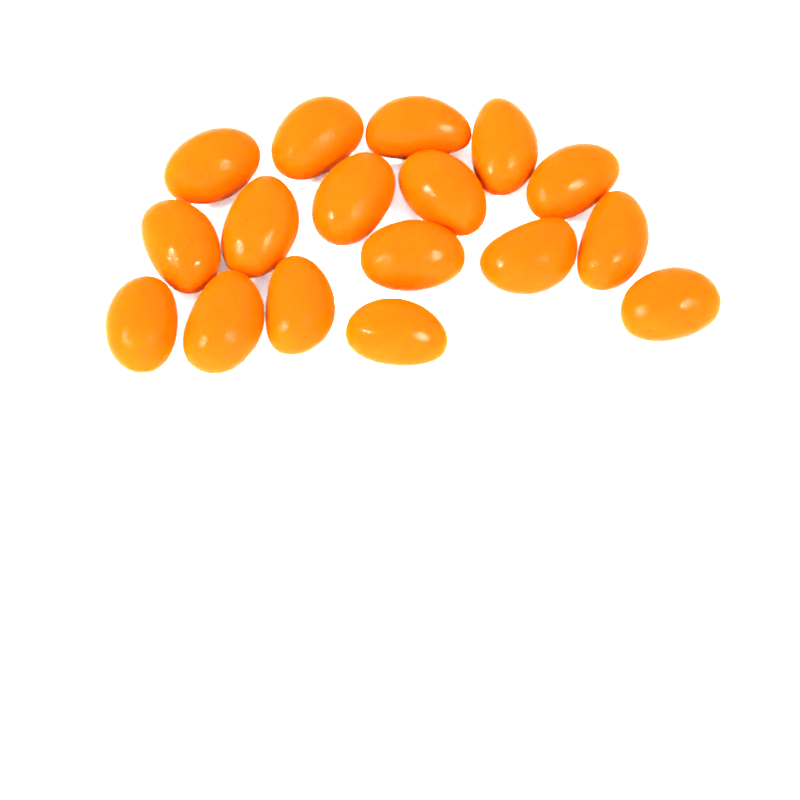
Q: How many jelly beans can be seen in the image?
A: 17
